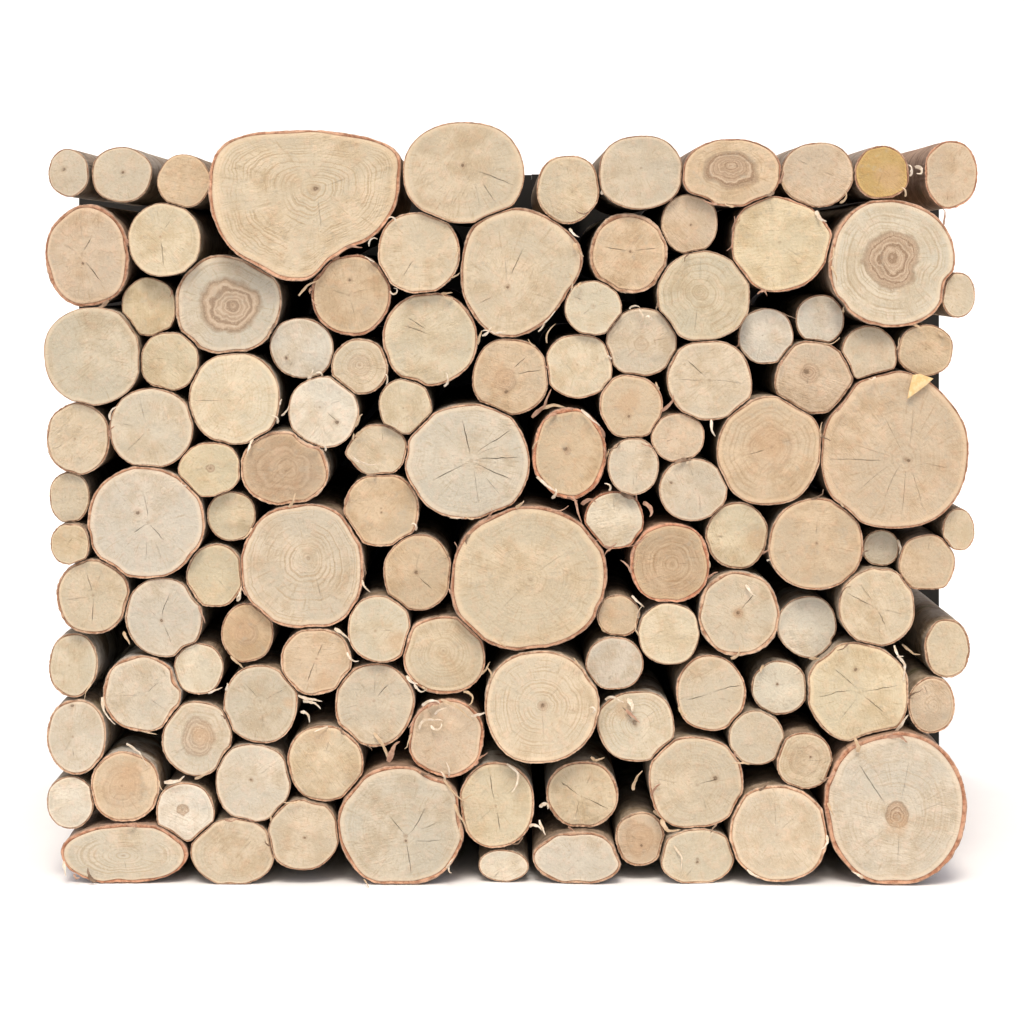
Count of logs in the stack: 118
